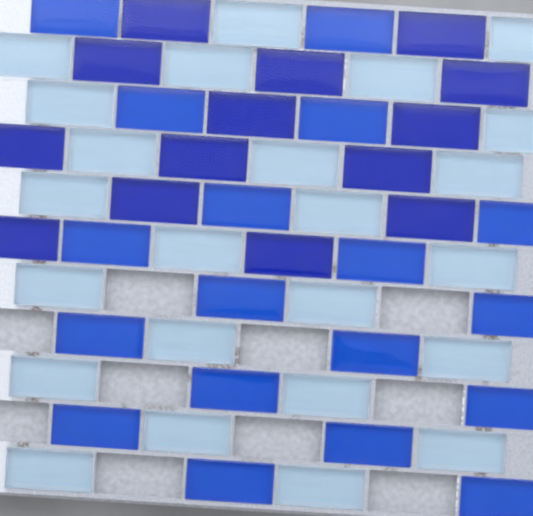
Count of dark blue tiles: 14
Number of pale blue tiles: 24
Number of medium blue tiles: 18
